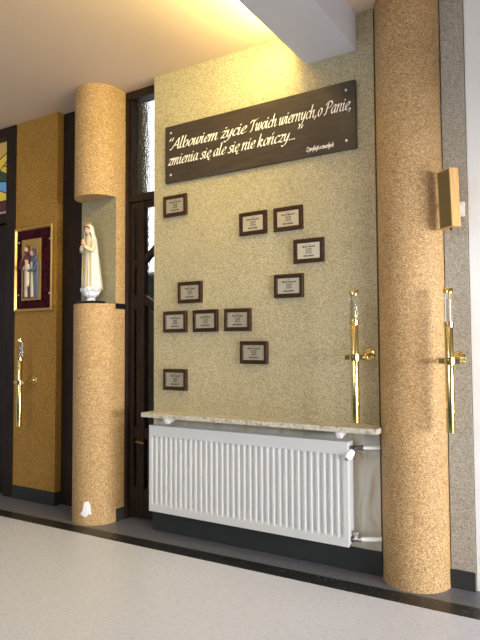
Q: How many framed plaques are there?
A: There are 11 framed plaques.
